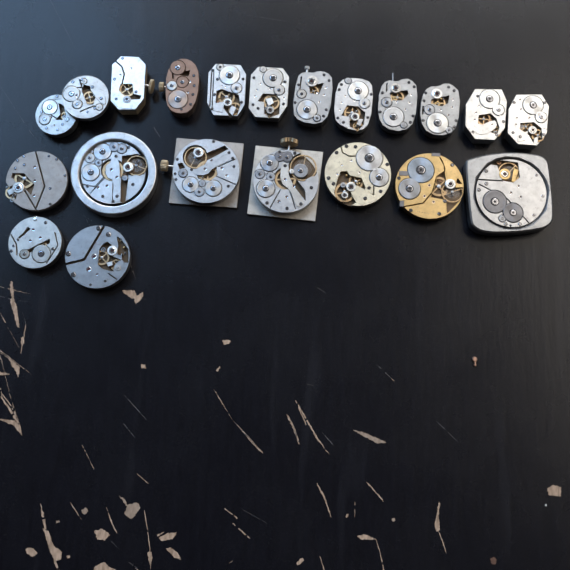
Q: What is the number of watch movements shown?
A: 21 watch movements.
